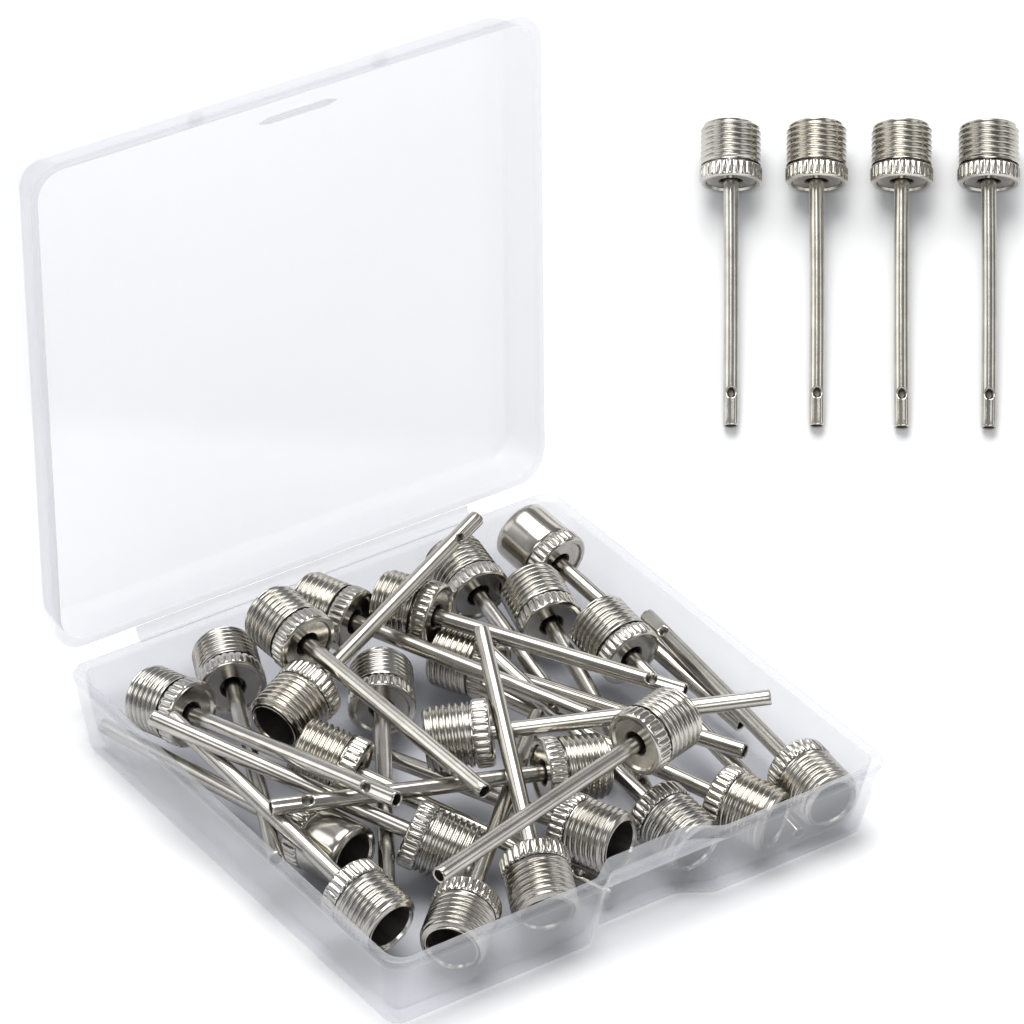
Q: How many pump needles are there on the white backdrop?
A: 29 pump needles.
